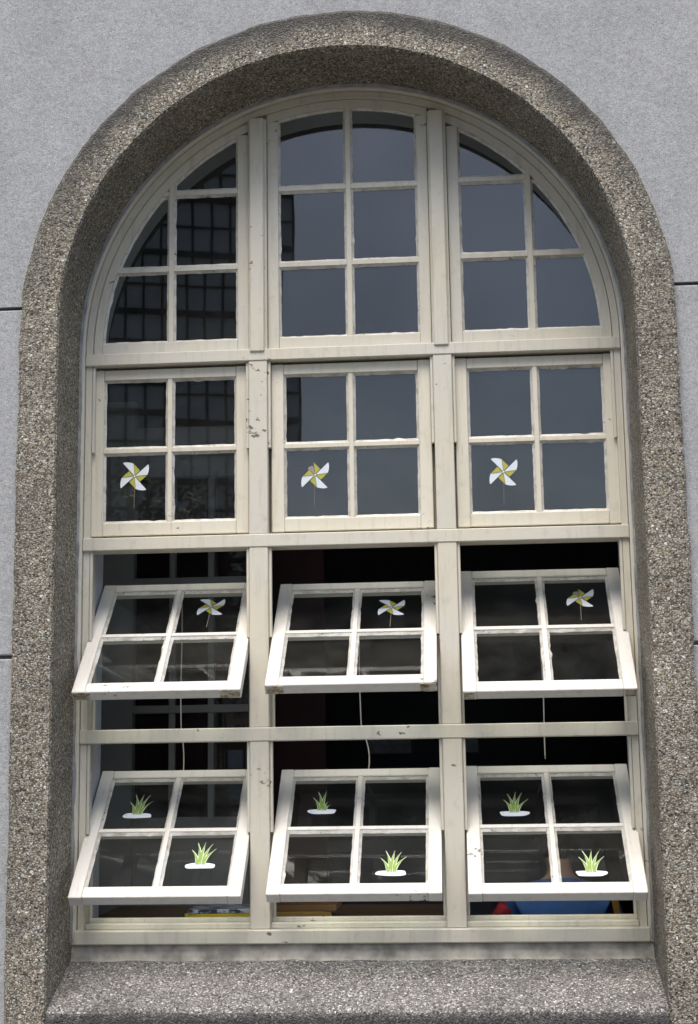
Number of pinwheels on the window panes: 6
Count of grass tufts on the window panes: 6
